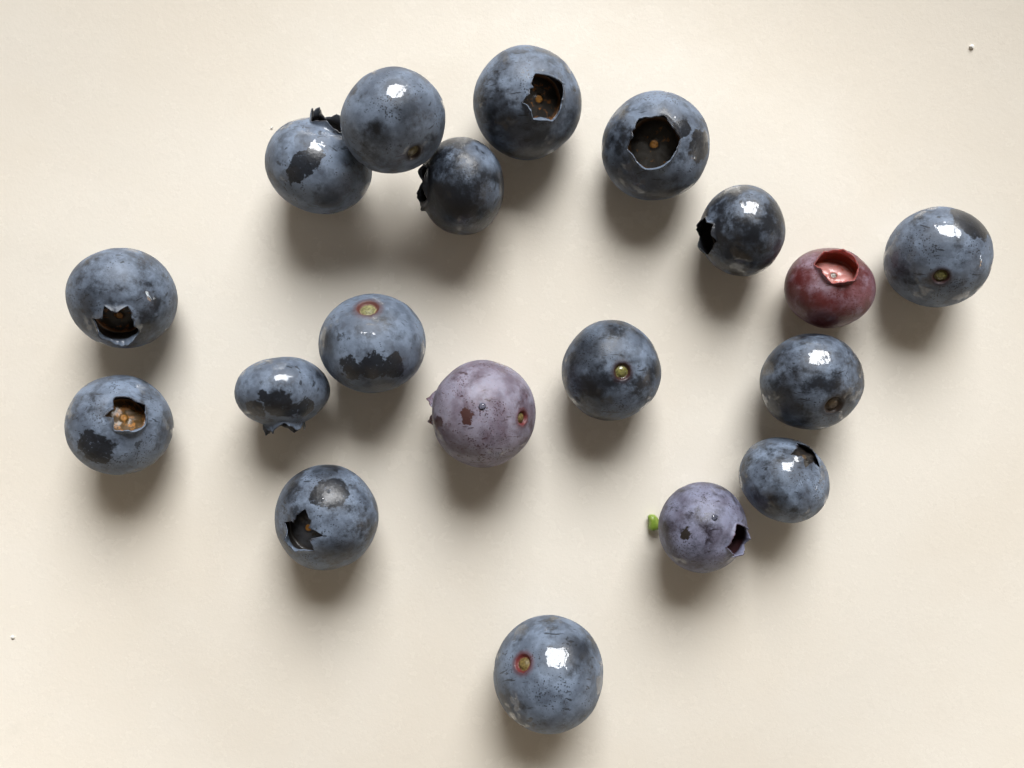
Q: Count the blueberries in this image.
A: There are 19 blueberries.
